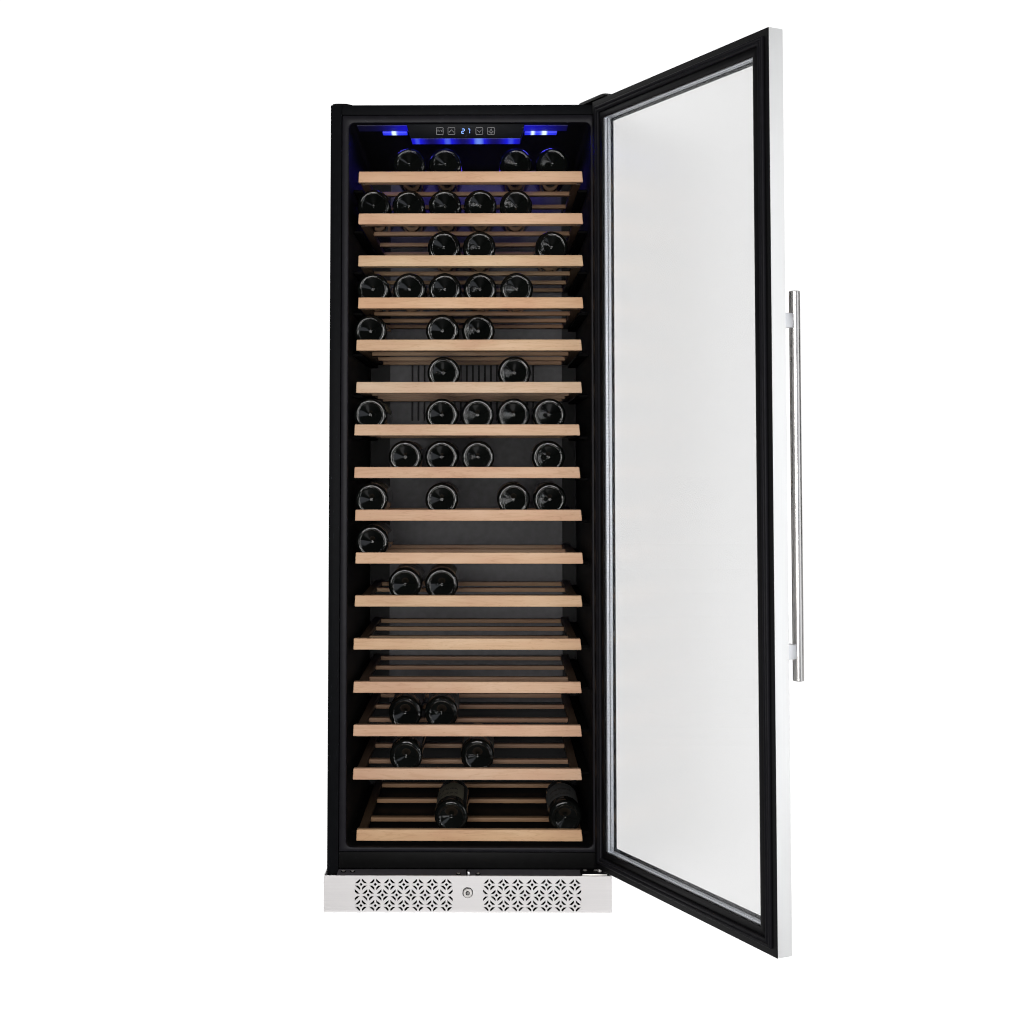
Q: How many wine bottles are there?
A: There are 44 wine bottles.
